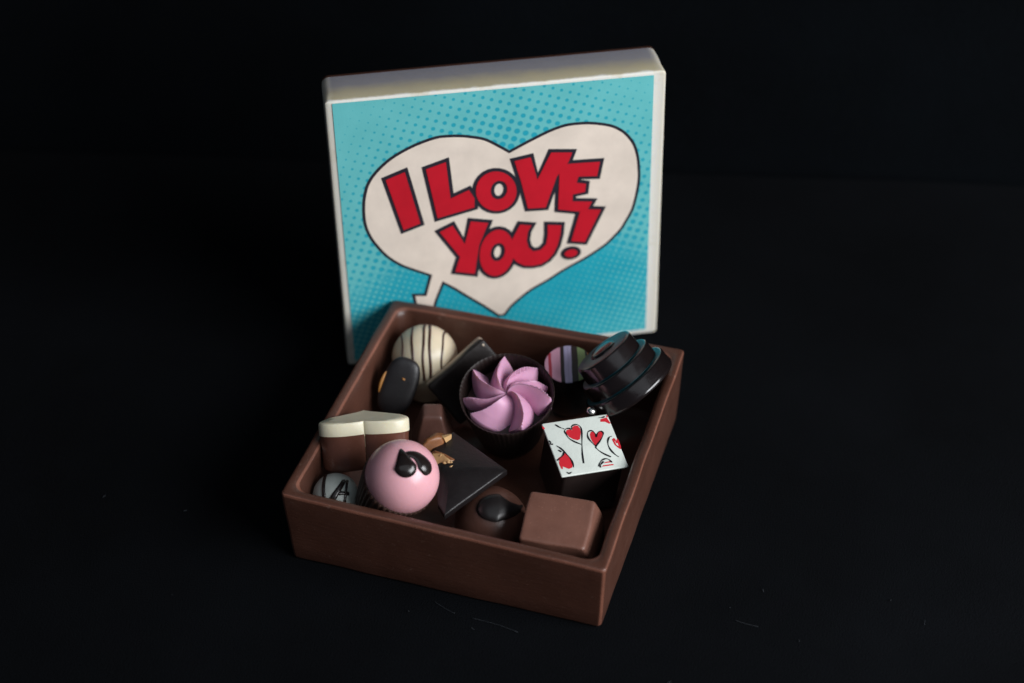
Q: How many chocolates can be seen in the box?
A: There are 14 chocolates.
